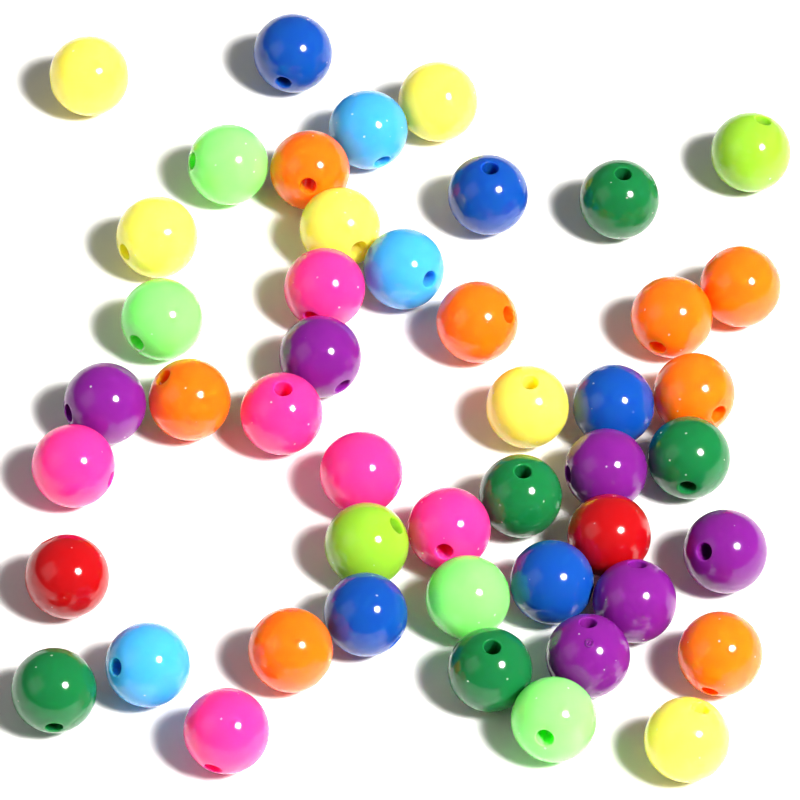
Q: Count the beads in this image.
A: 47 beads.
